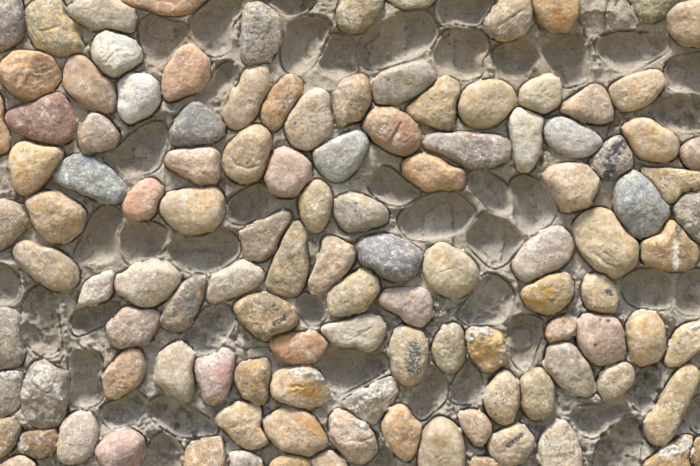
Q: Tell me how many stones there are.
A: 116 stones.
